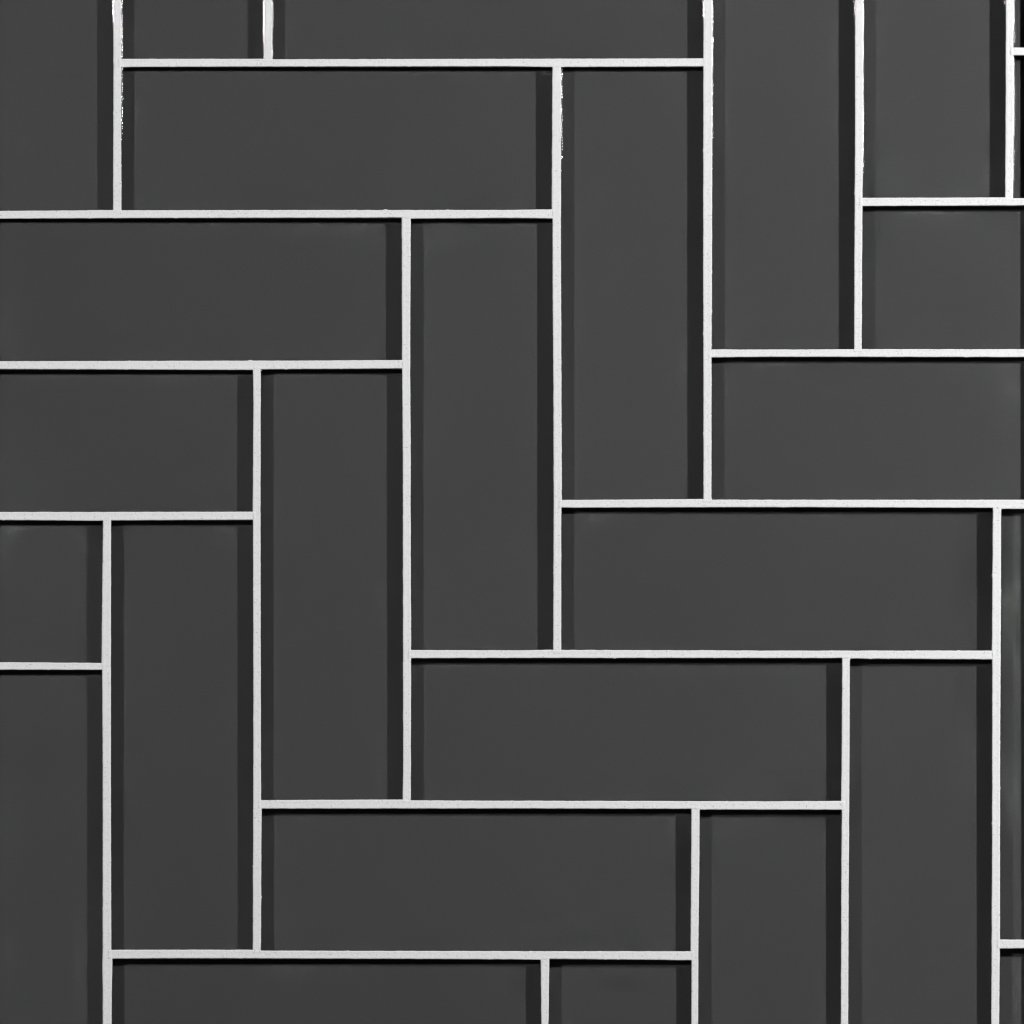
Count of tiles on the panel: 27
